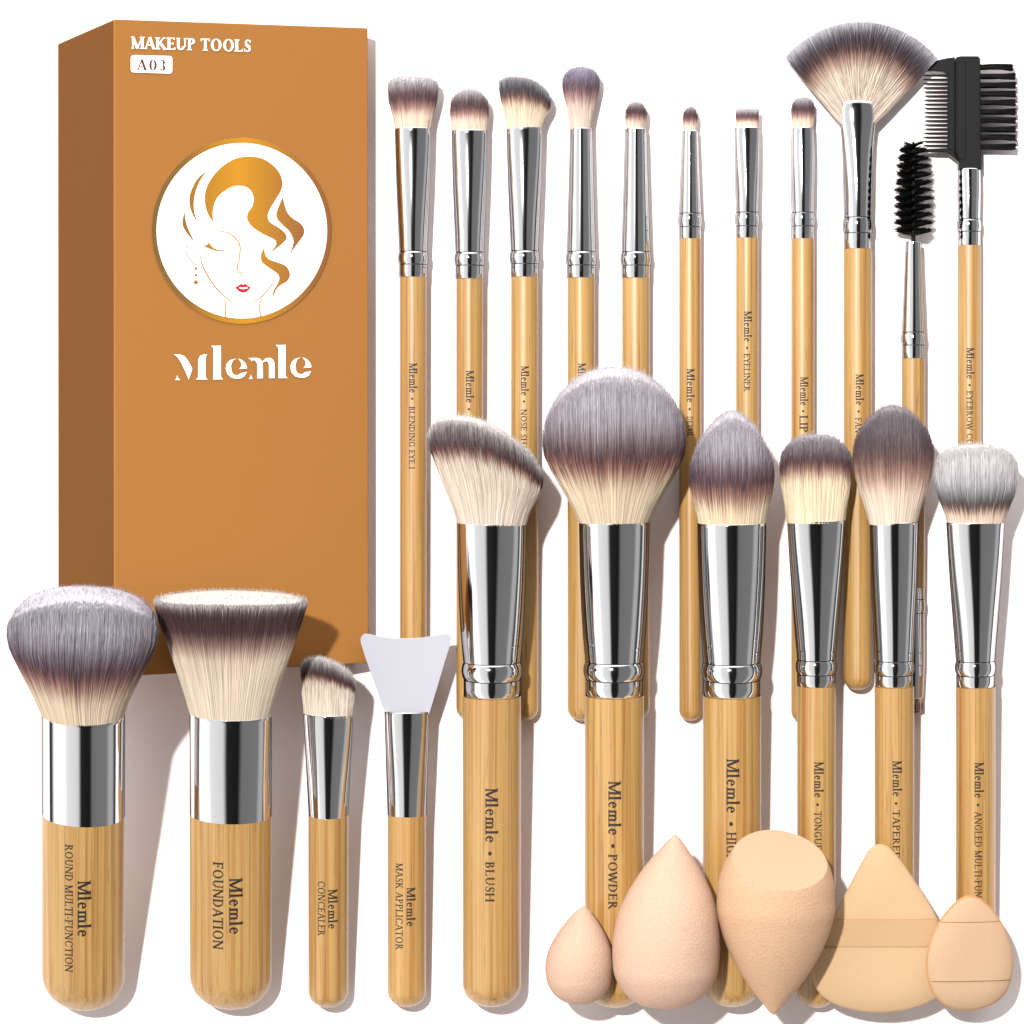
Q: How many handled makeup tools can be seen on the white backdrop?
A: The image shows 21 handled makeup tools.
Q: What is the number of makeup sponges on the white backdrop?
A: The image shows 5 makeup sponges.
